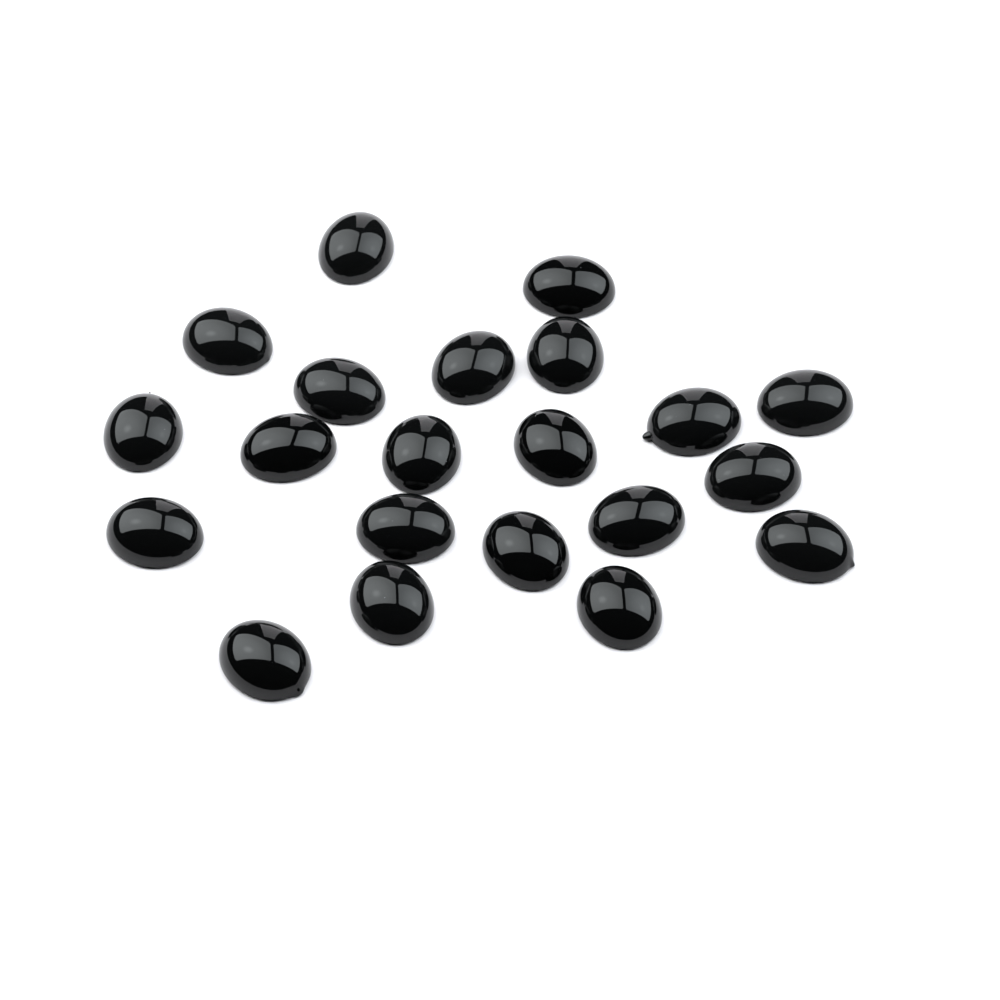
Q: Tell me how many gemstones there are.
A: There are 21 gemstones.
